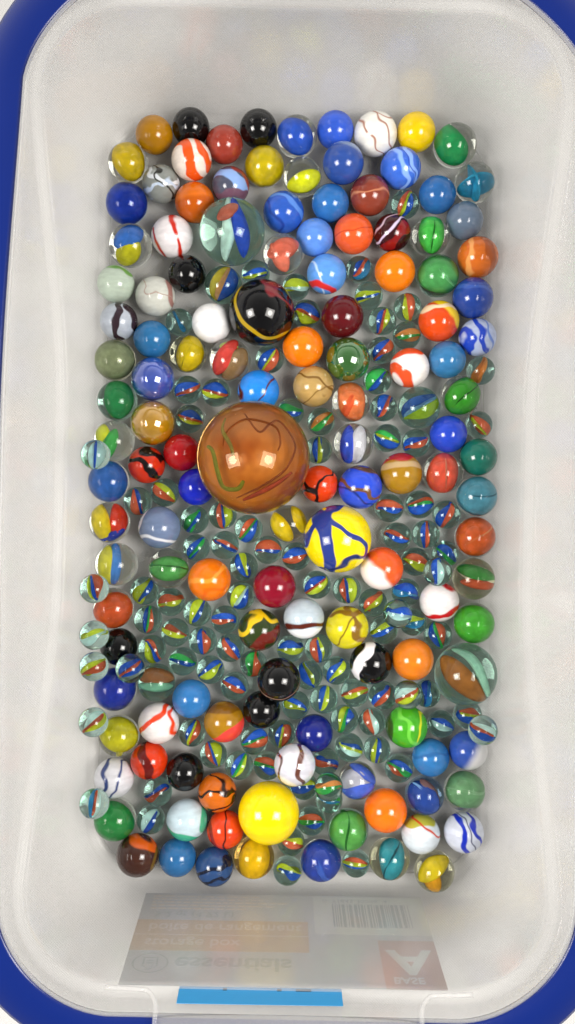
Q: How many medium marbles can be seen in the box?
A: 128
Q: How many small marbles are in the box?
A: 105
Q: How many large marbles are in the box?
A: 6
